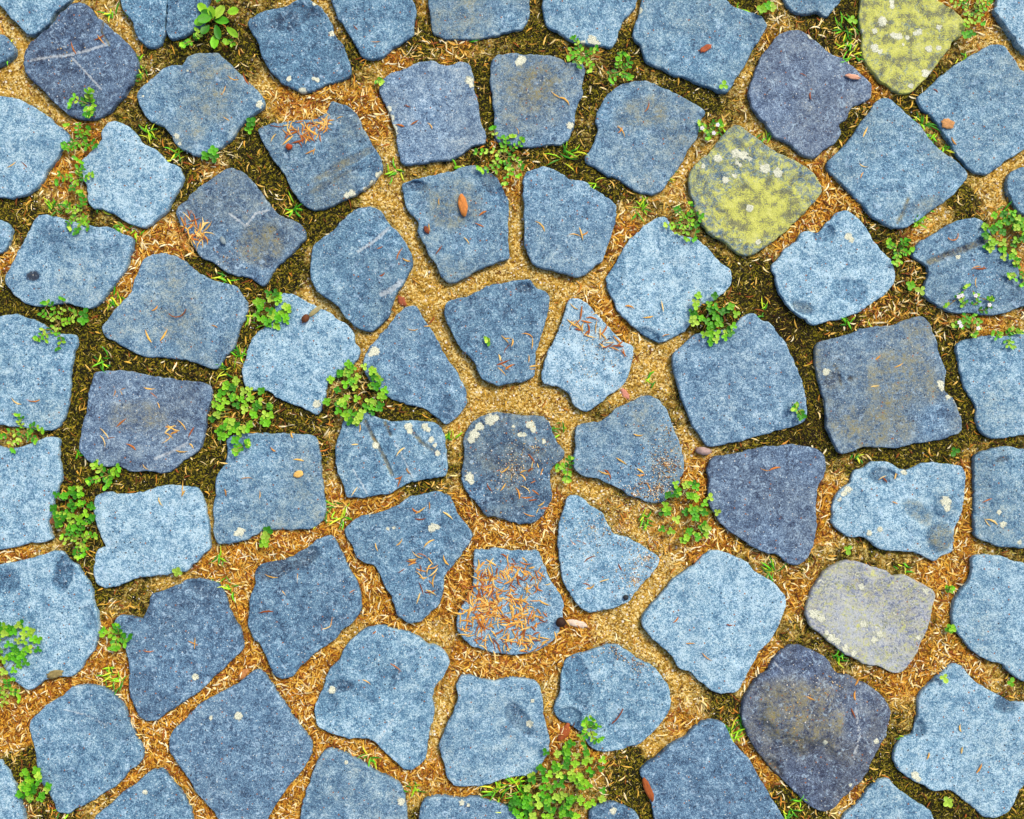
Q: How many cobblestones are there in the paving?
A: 76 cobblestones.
